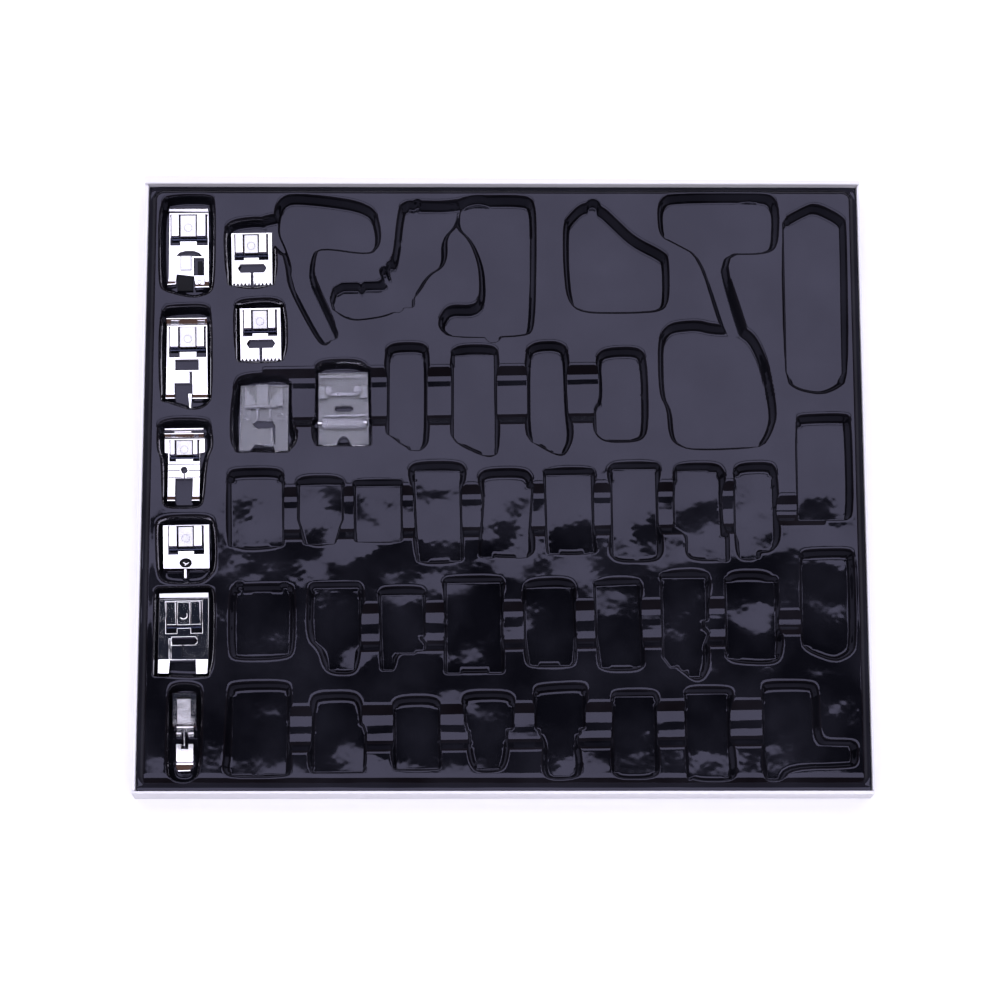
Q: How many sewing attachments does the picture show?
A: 10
